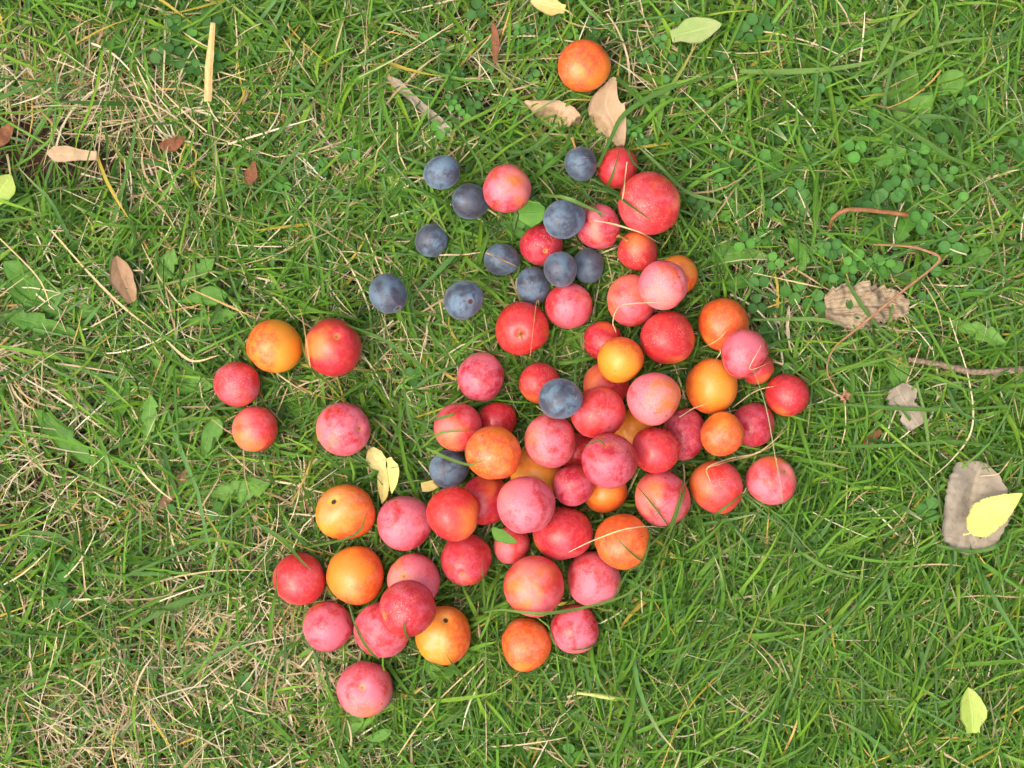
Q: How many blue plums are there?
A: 13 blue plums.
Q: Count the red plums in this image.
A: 52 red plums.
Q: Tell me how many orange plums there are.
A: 16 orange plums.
